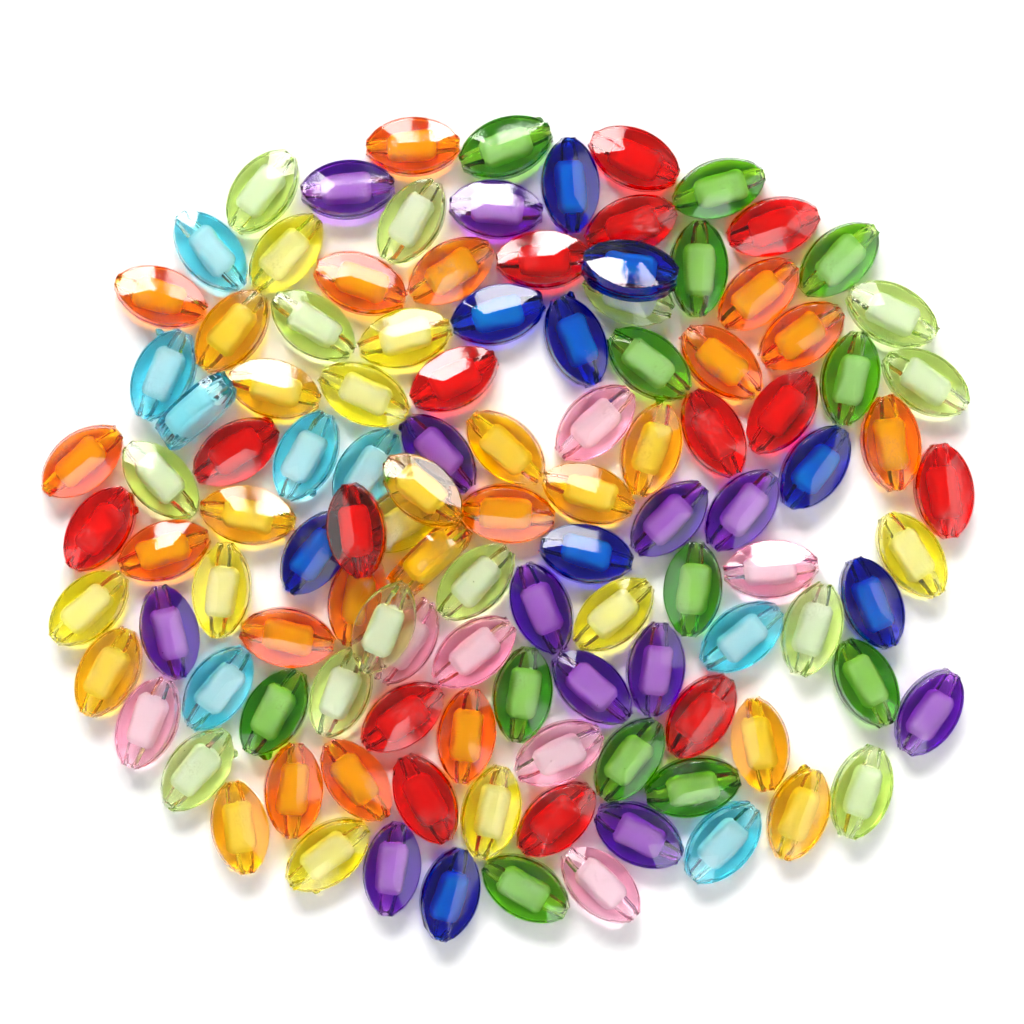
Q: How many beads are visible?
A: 115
